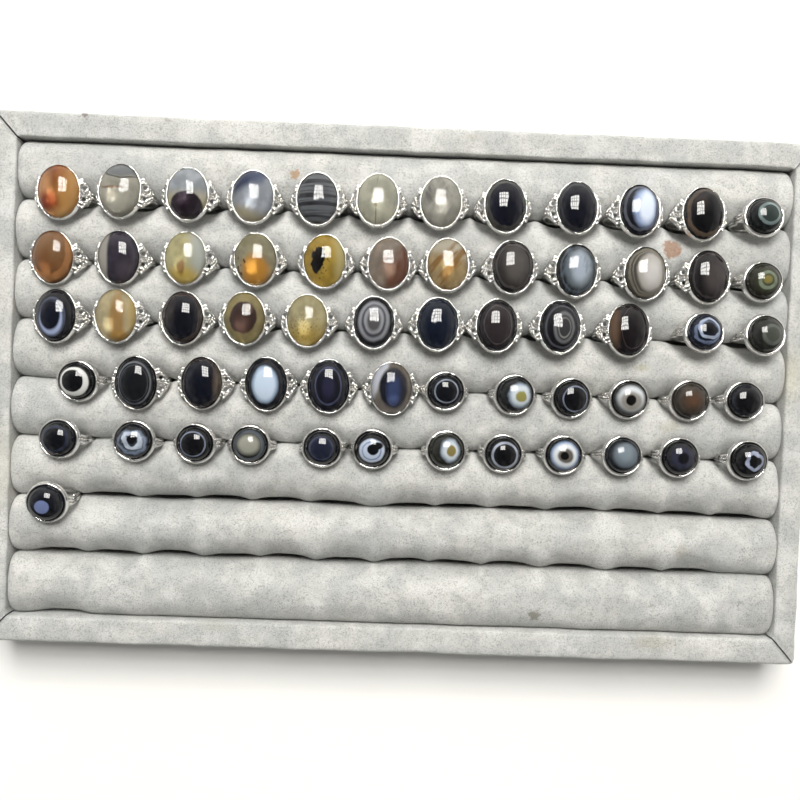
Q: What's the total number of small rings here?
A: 24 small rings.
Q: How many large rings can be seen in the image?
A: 37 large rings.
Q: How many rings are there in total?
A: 61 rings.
